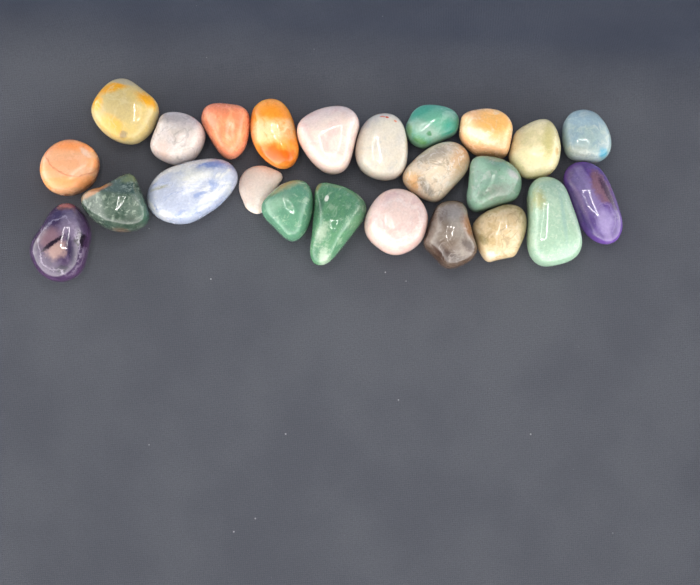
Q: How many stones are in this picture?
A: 24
